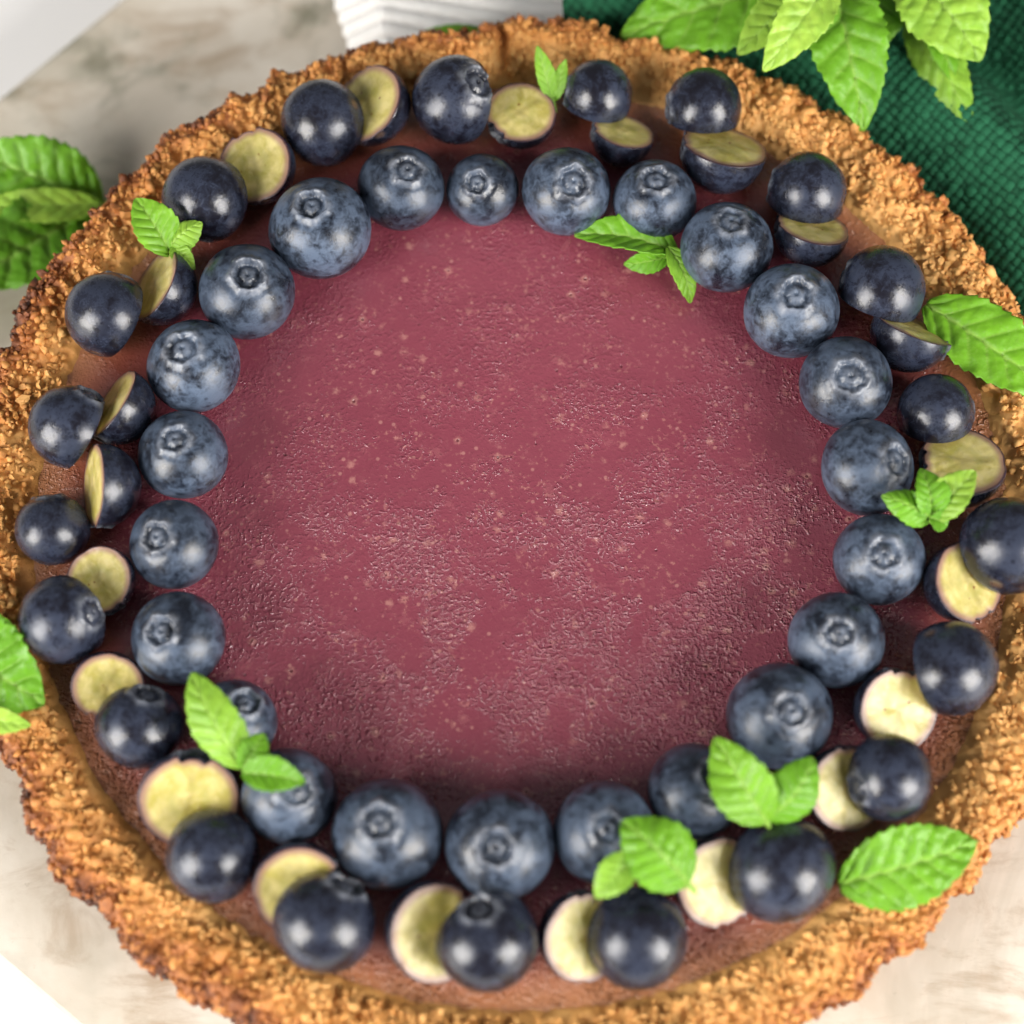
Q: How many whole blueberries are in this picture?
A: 23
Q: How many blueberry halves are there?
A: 42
